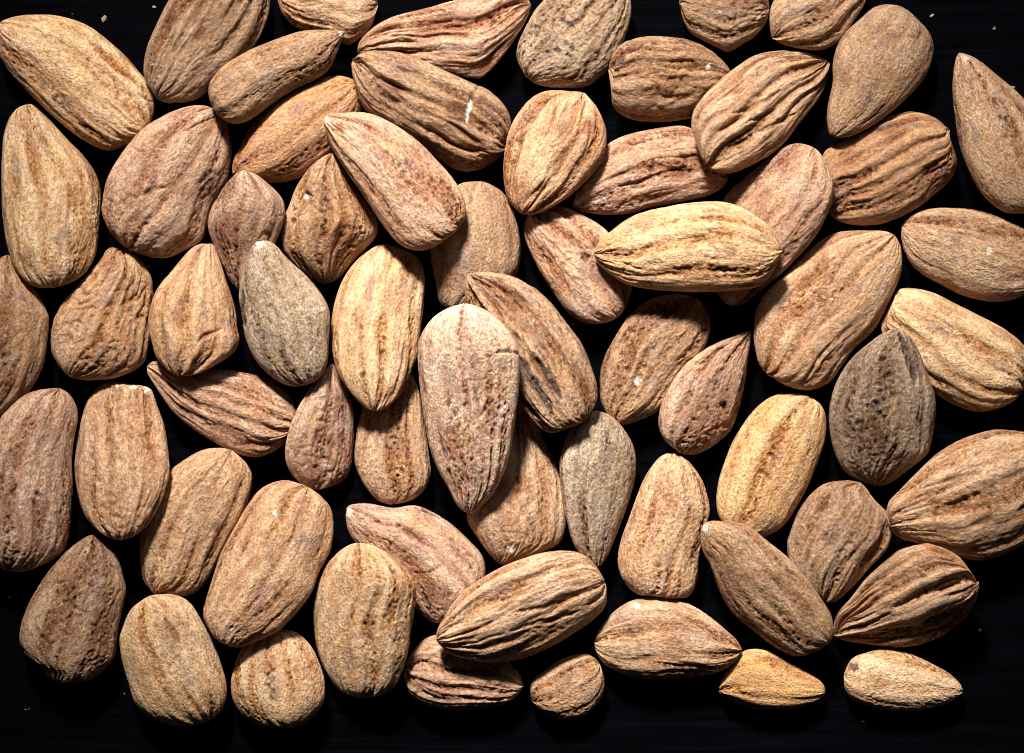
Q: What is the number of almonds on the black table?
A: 65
